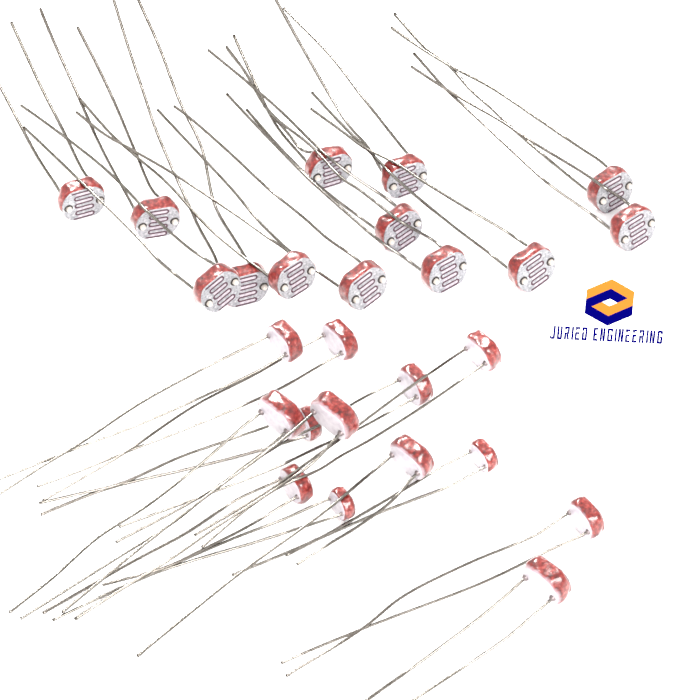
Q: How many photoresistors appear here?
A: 26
